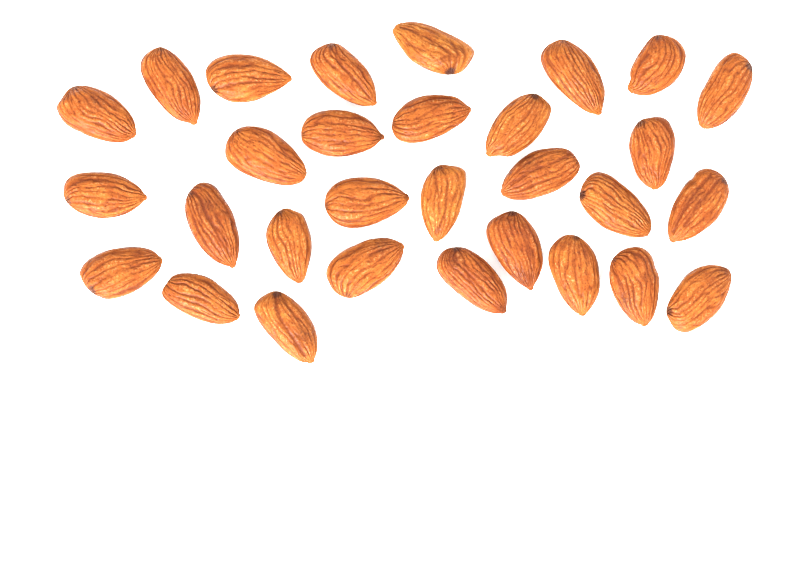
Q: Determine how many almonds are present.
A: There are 30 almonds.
